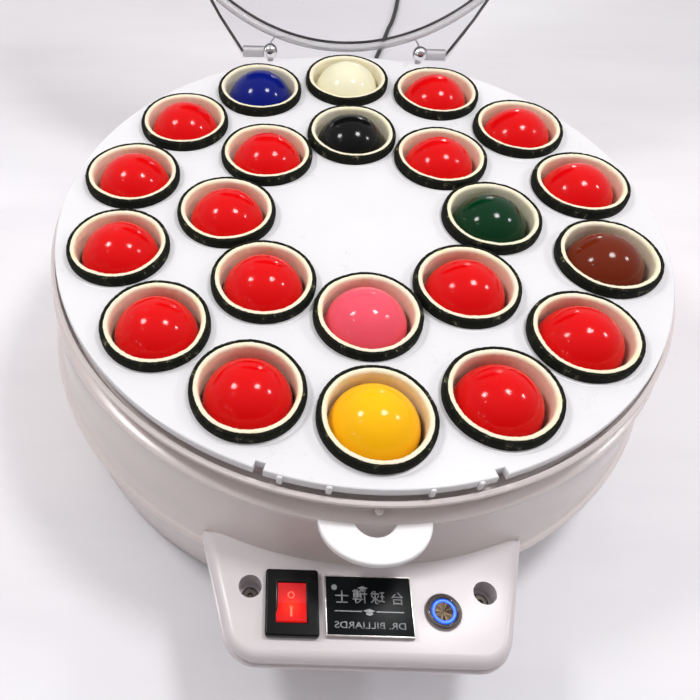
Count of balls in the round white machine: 22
